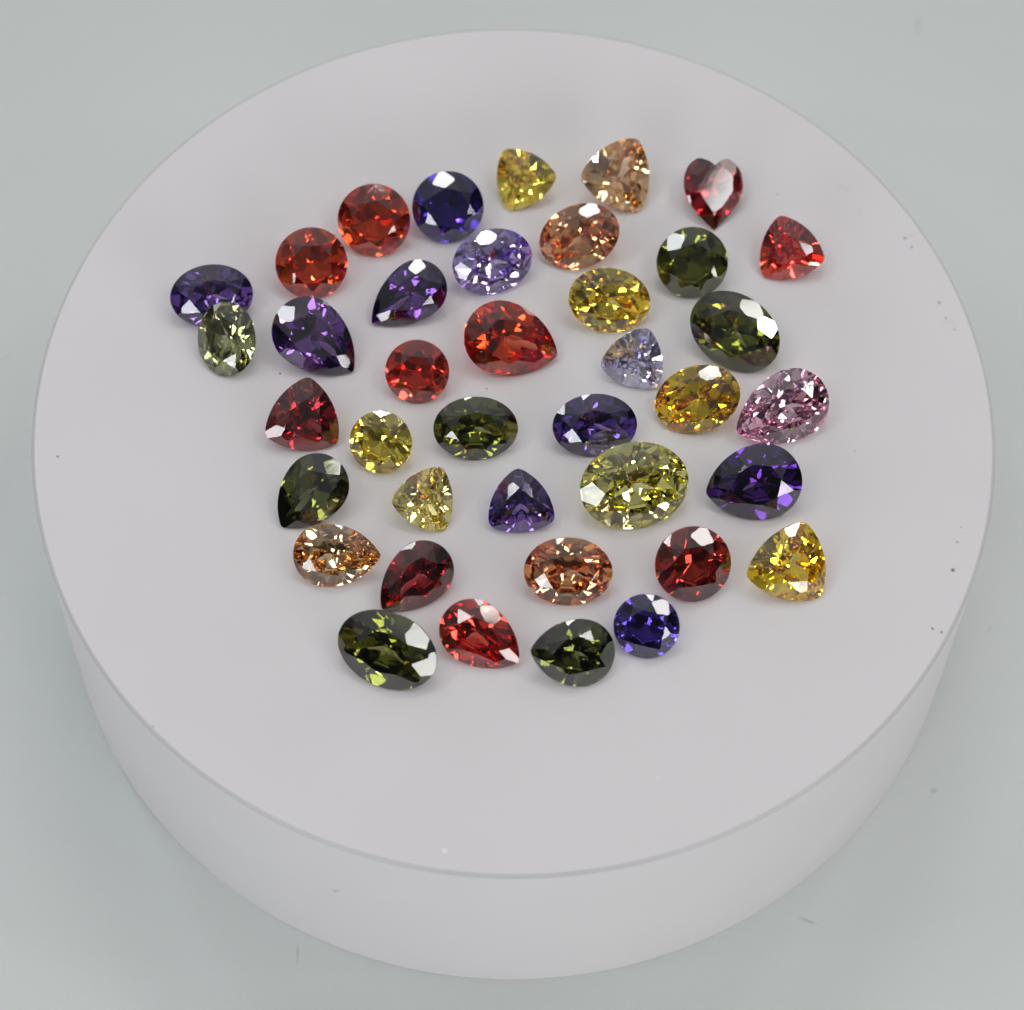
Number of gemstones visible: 39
